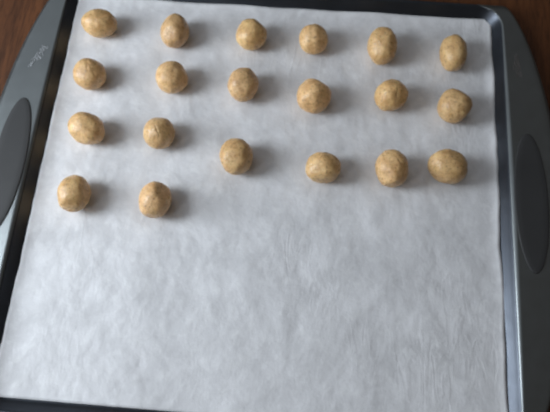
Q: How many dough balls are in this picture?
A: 20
